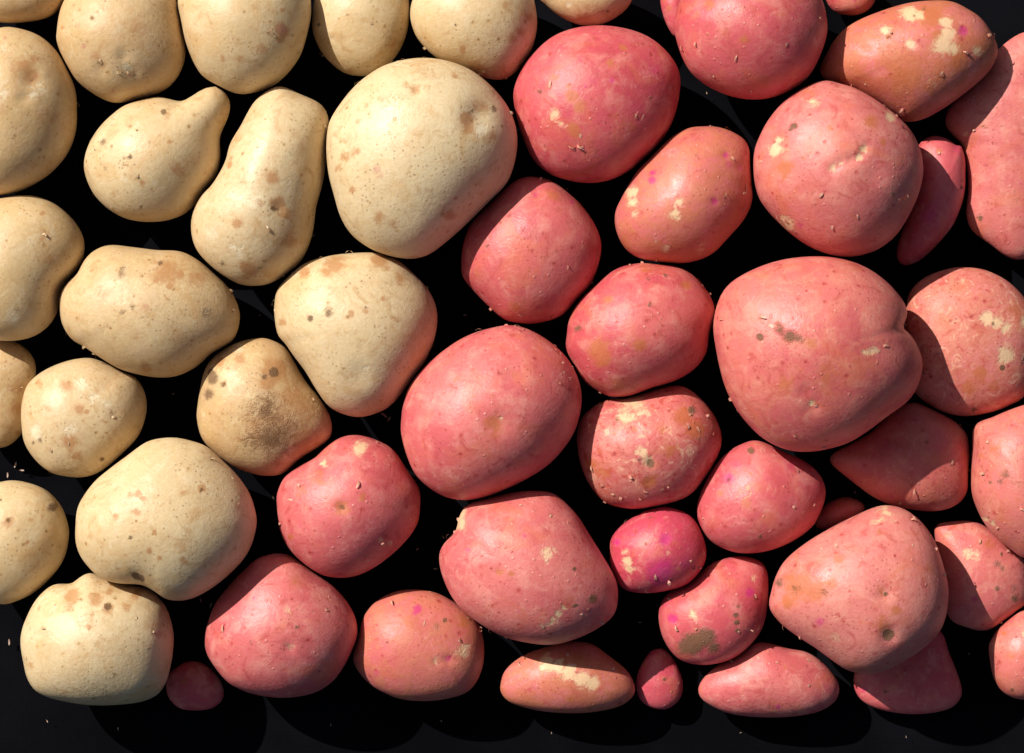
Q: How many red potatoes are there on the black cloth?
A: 33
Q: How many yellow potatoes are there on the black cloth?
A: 19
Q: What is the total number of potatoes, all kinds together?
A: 52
